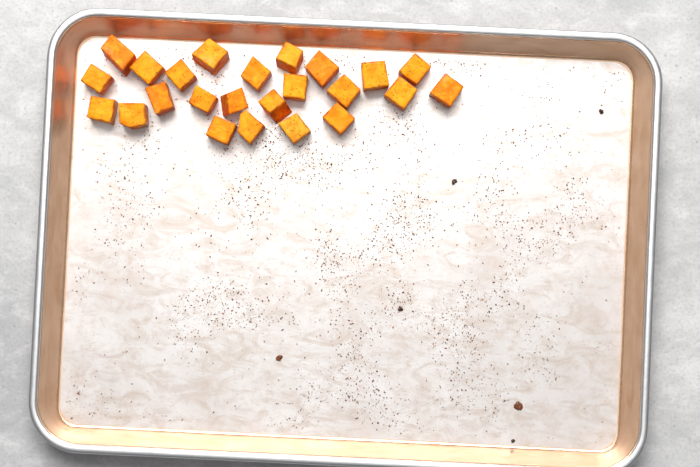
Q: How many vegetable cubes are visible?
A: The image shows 24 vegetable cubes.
